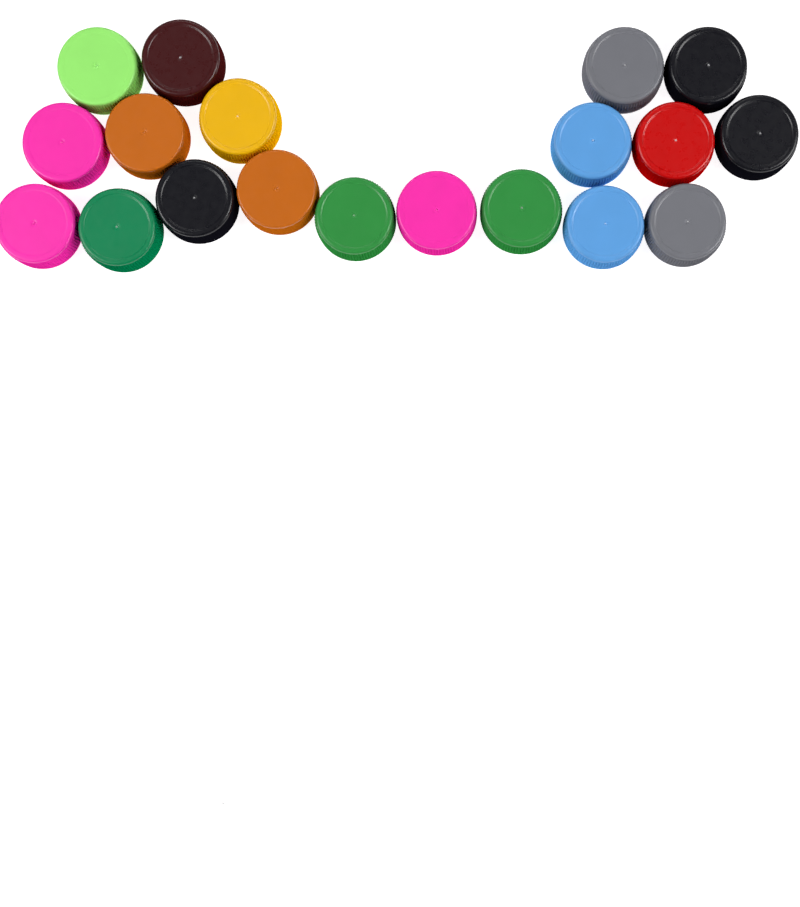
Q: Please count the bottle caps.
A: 19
